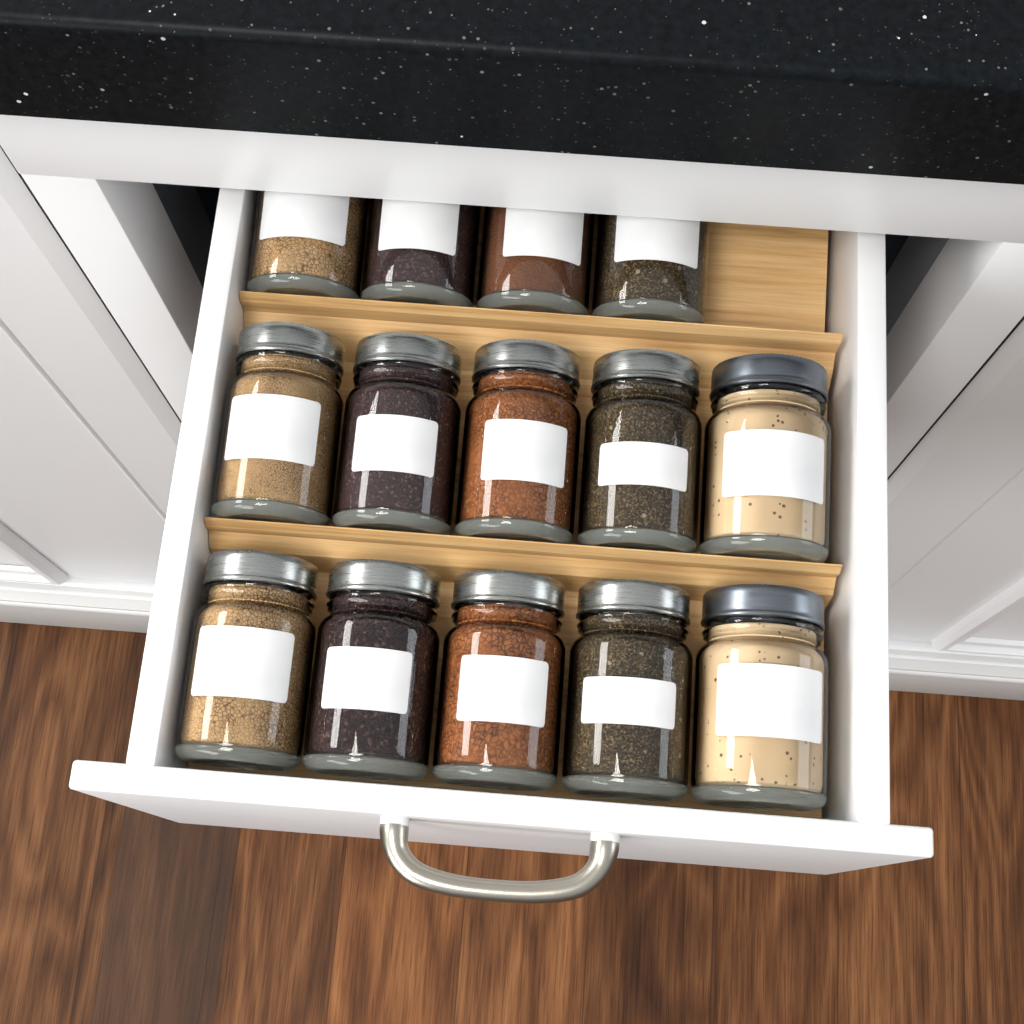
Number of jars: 14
